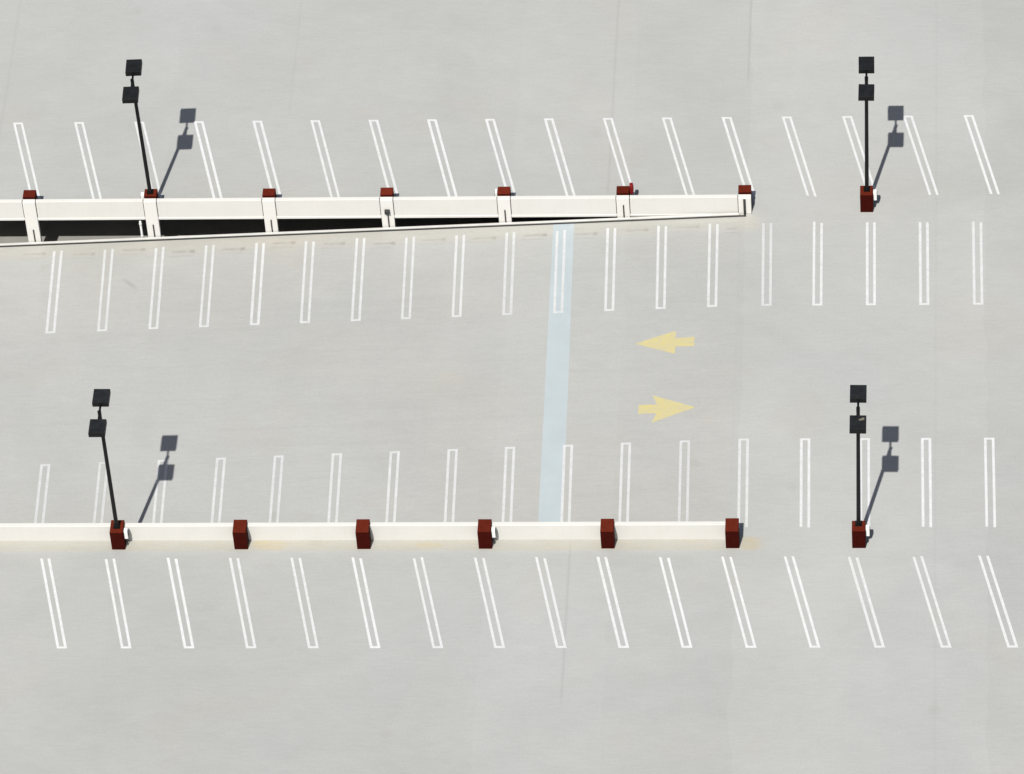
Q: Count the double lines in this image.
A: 69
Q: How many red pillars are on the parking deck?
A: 15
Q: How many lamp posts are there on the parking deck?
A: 4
